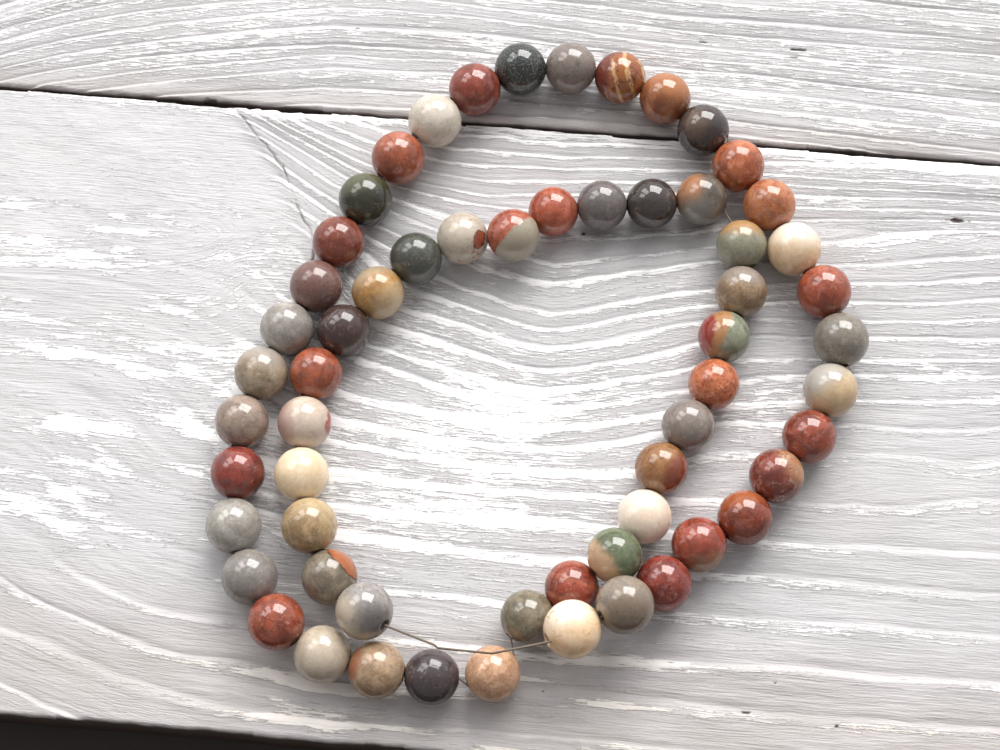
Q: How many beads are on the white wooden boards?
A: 60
